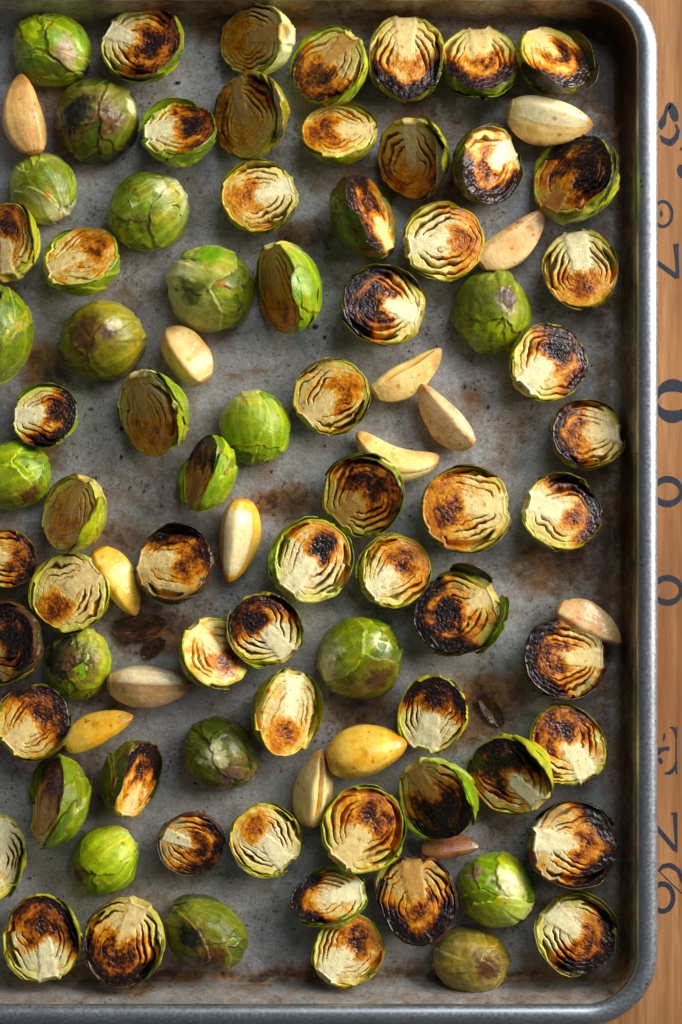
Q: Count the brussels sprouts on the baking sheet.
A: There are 76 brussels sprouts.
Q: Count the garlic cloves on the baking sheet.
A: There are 15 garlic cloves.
